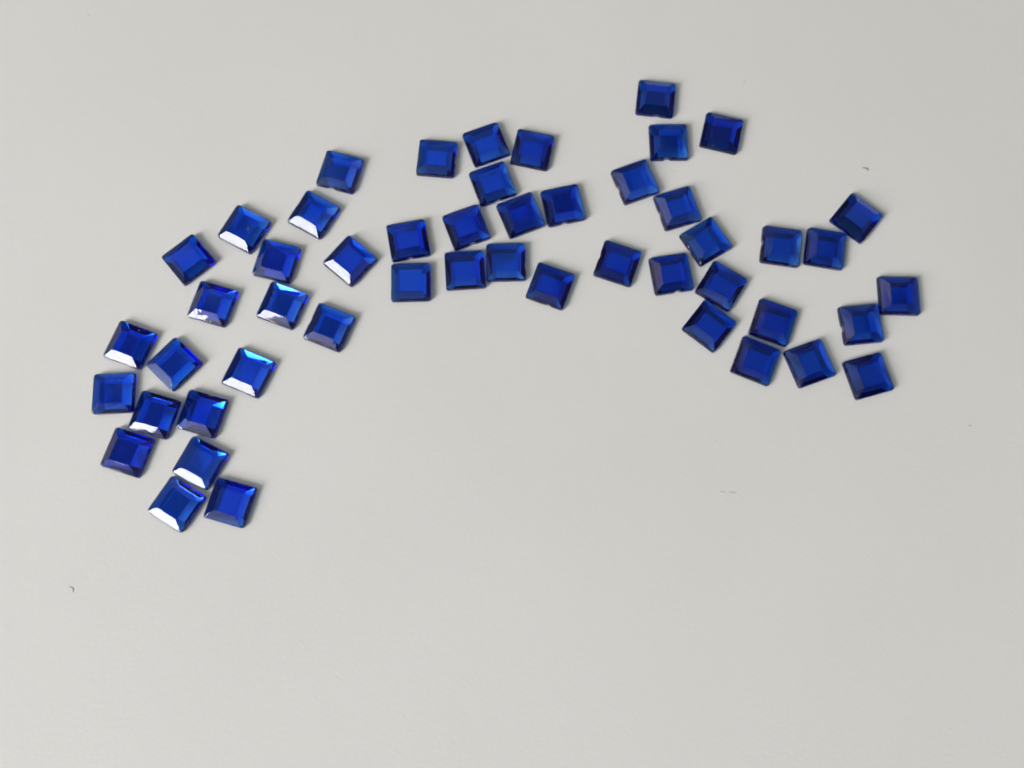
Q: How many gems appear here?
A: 50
